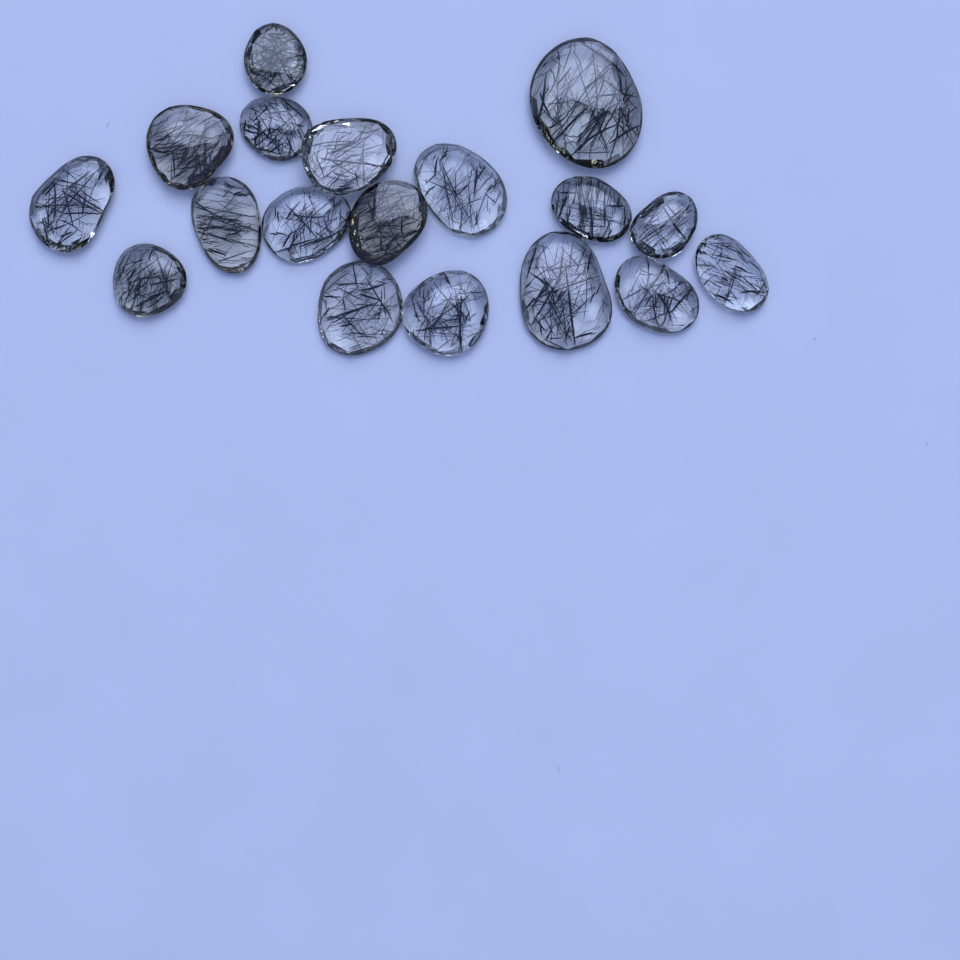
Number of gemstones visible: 18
